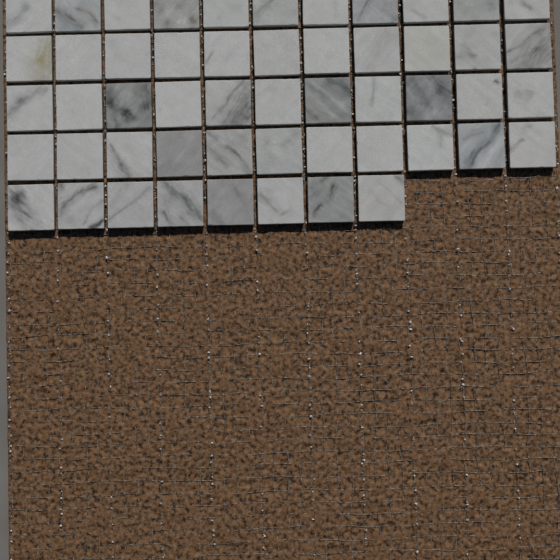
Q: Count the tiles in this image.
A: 52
